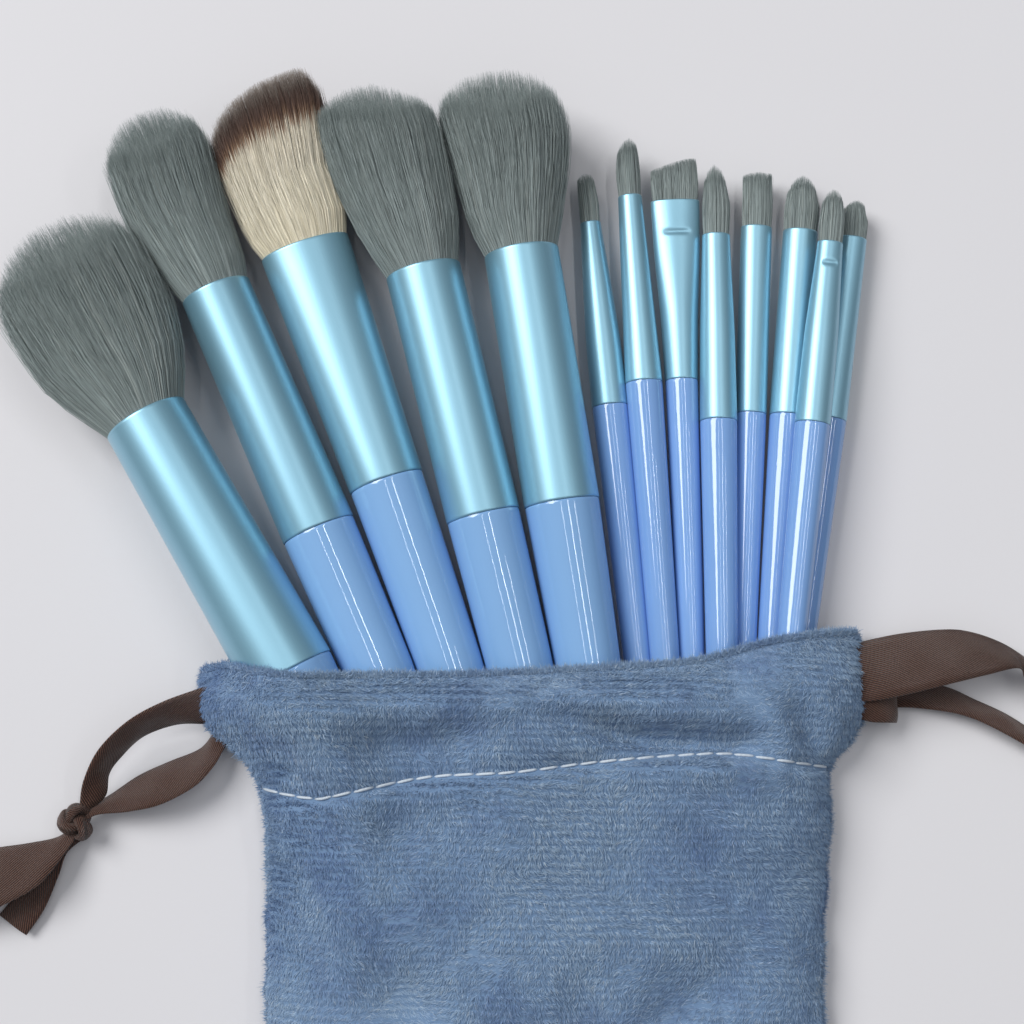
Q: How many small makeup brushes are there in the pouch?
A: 8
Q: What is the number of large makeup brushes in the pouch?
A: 5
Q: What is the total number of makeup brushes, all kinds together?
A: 13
